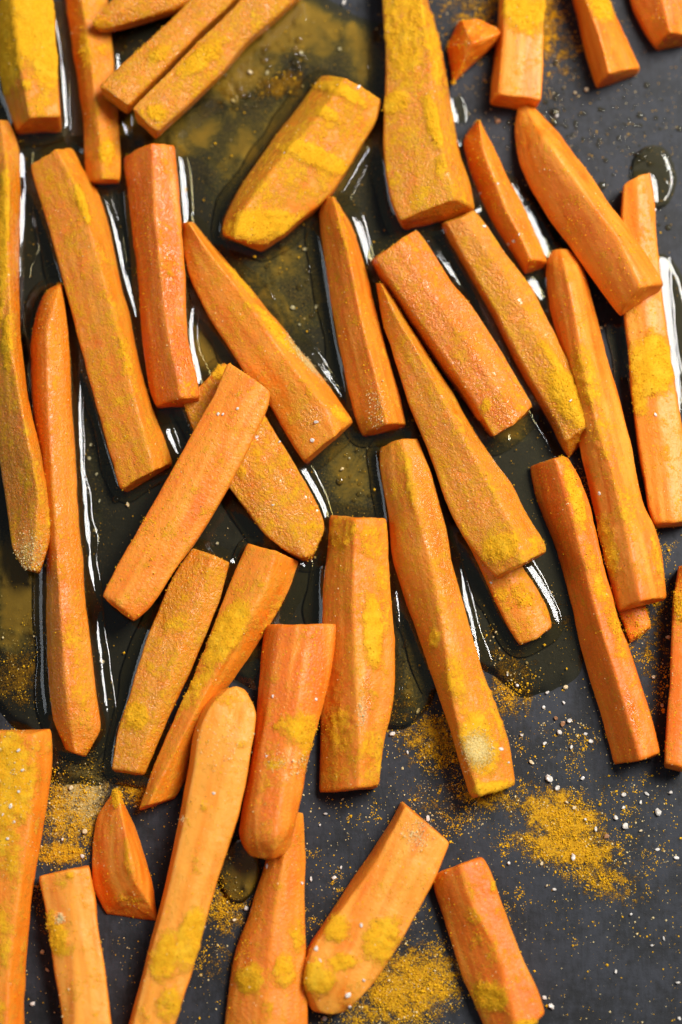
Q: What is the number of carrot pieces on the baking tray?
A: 42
